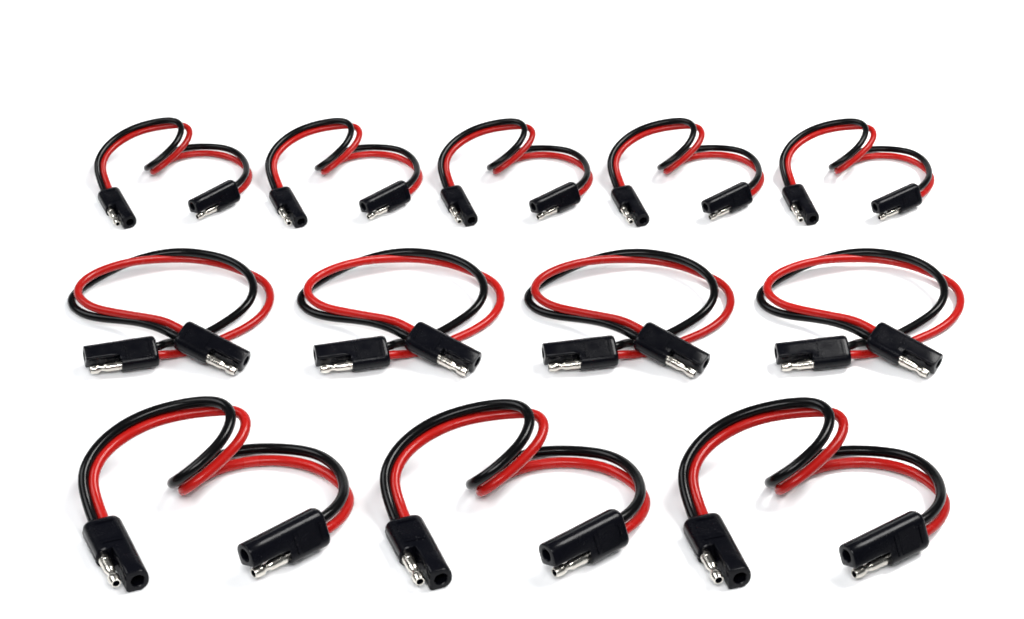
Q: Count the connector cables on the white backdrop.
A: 12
